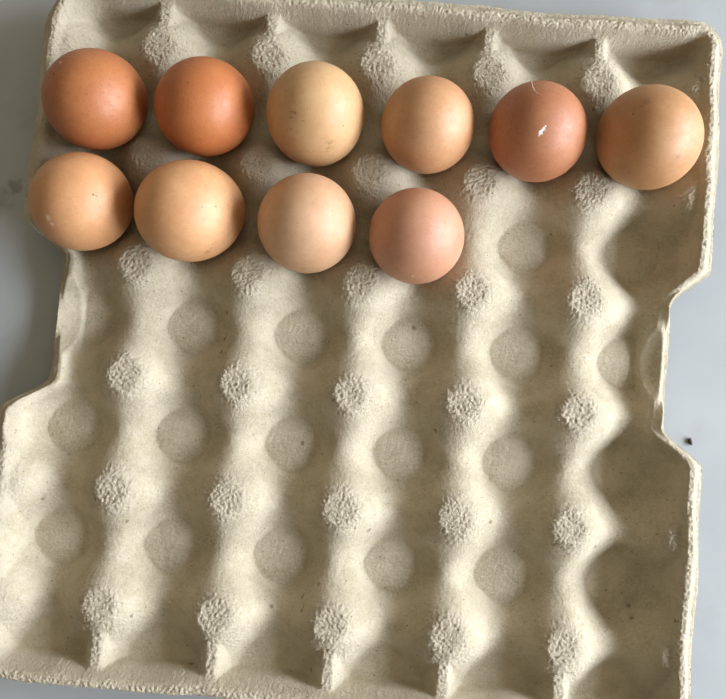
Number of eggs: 10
